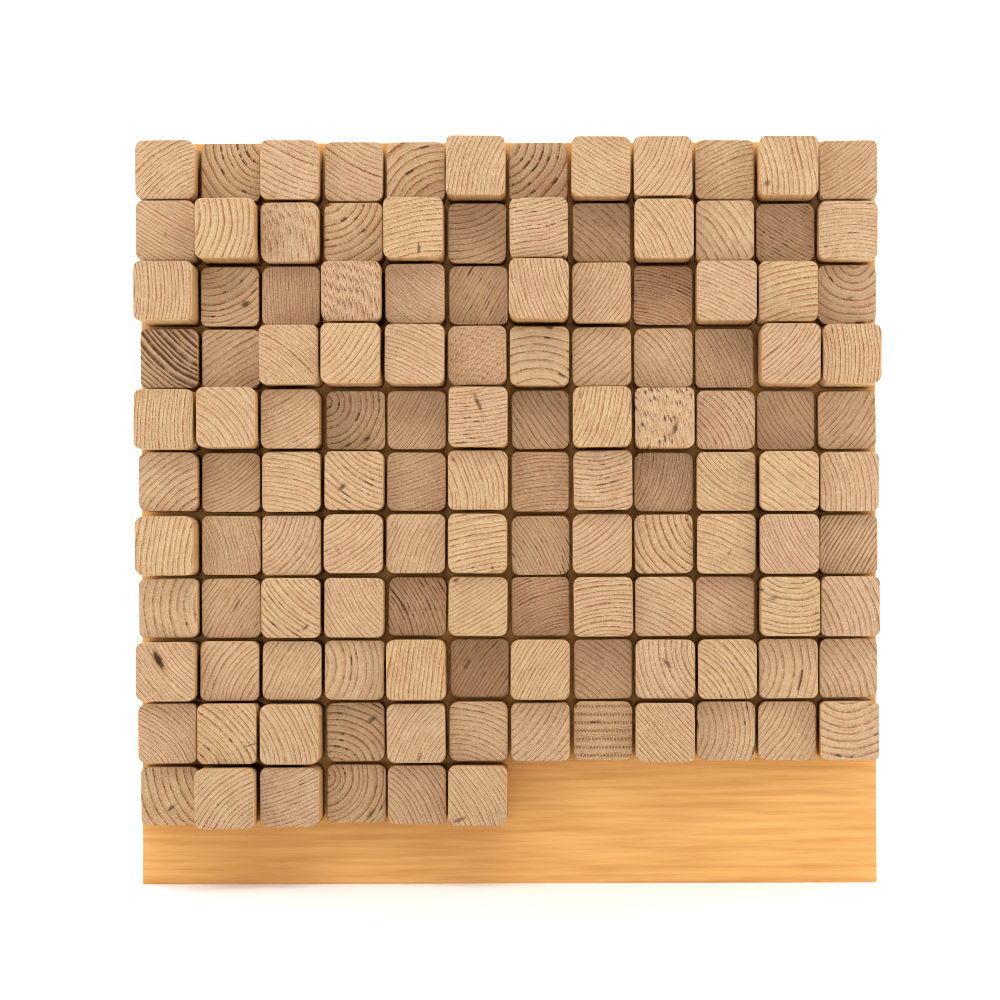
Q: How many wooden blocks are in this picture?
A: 126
